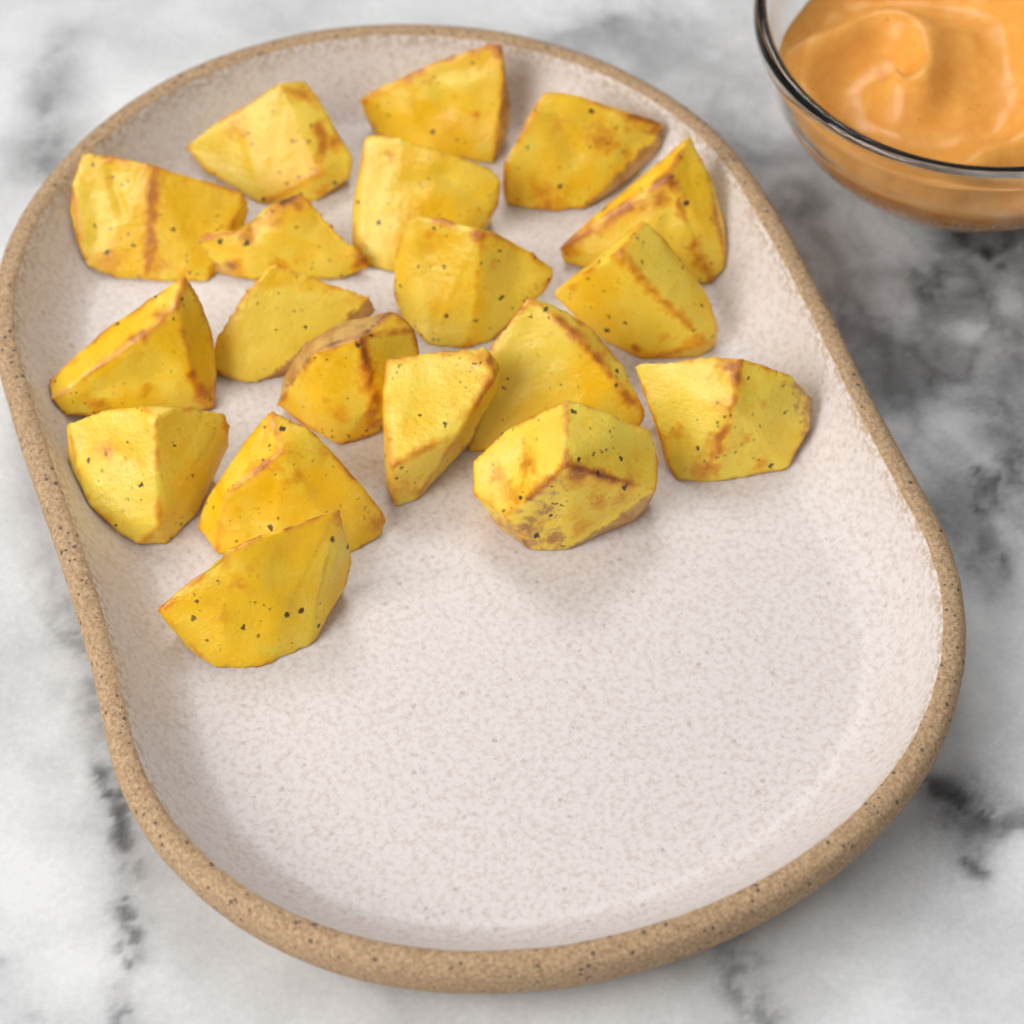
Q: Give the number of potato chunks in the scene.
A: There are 19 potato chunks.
